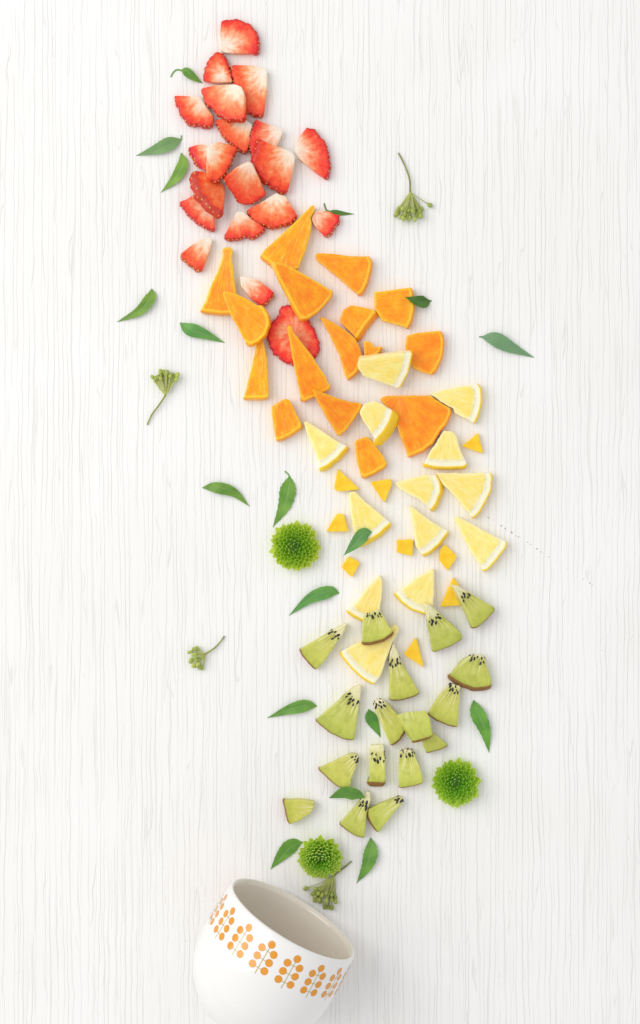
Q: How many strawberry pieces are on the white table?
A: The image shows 20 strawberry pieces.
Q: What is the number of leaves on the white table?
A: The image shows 18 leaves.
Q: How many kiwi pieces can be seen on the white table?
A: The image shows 17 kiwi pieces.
